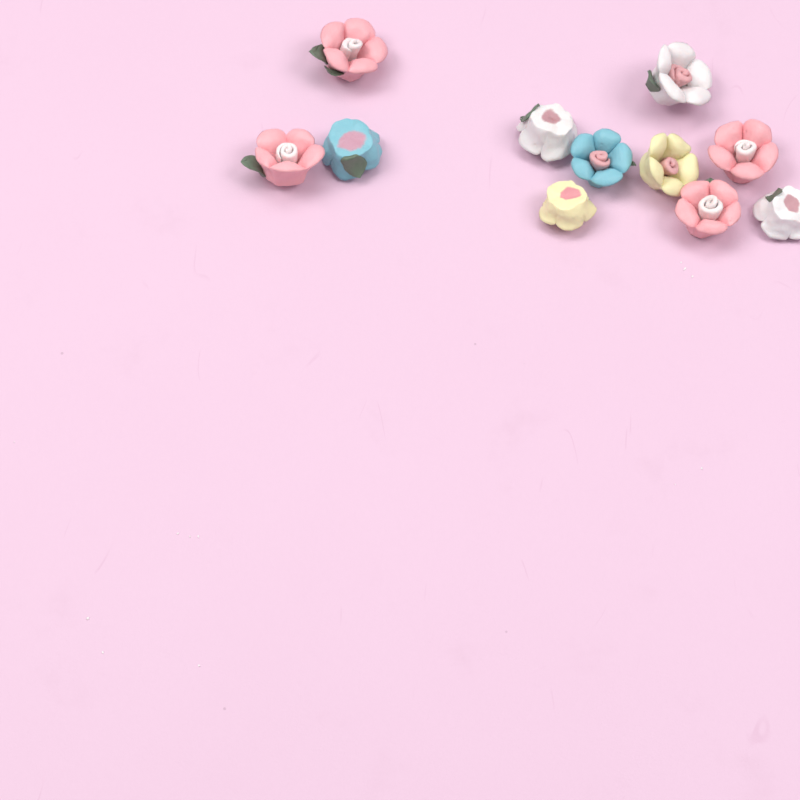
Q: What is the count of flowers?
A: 11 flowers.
